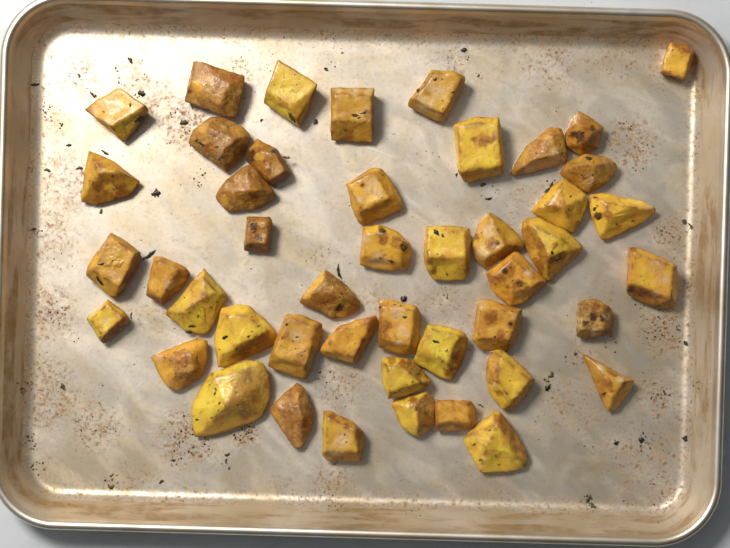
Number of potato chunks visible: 46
